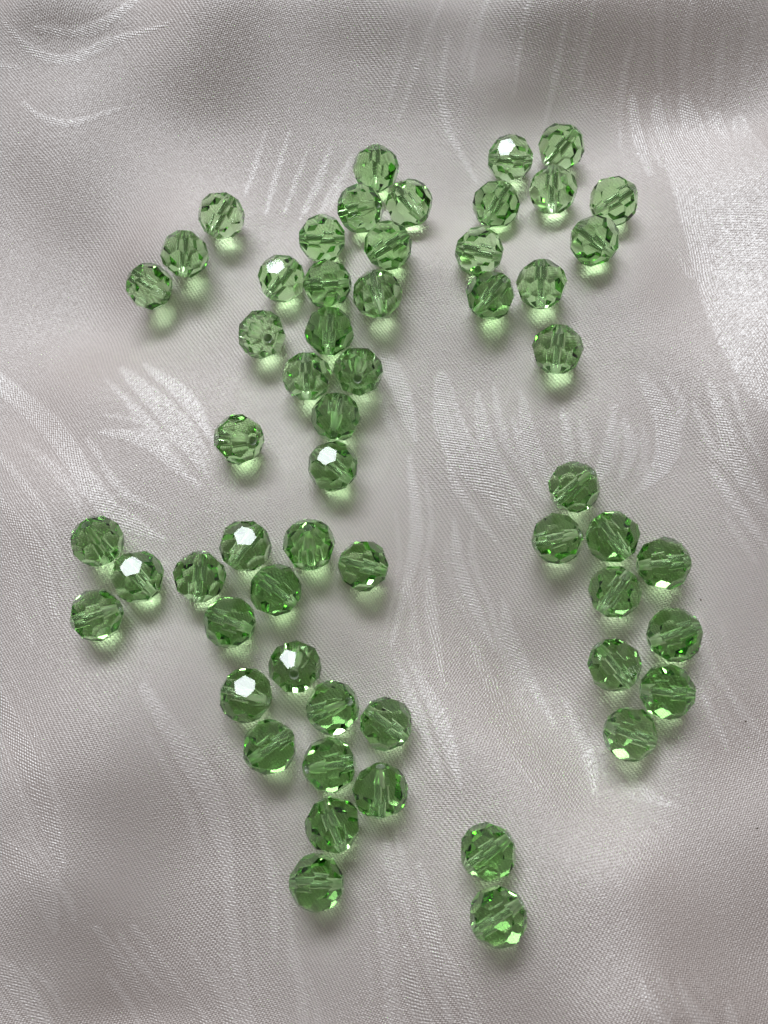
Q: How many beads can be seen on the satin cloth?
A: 57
